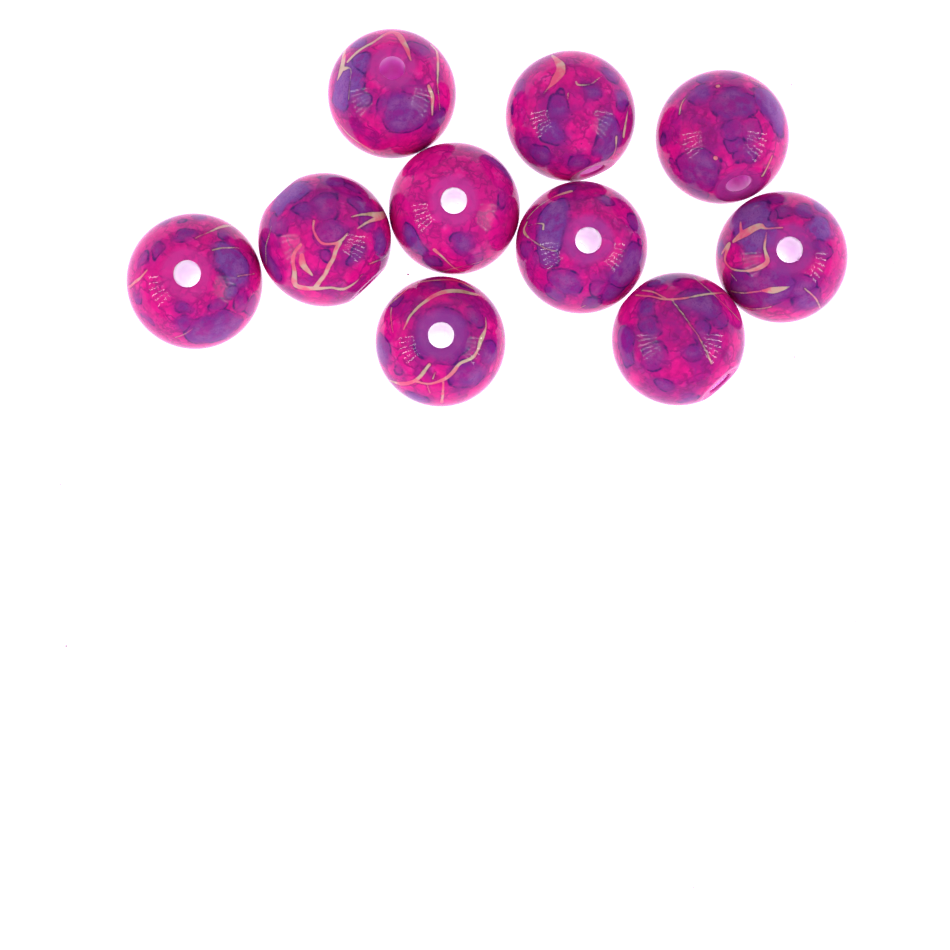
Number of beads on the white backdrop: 10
